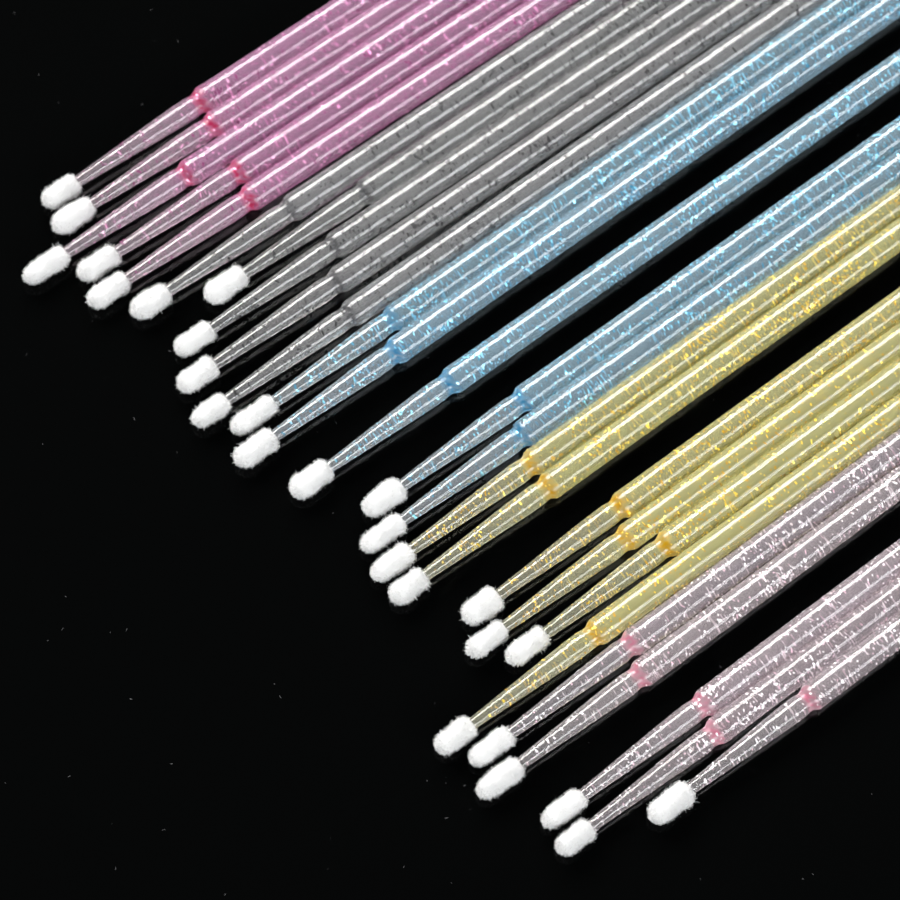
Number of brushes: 26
